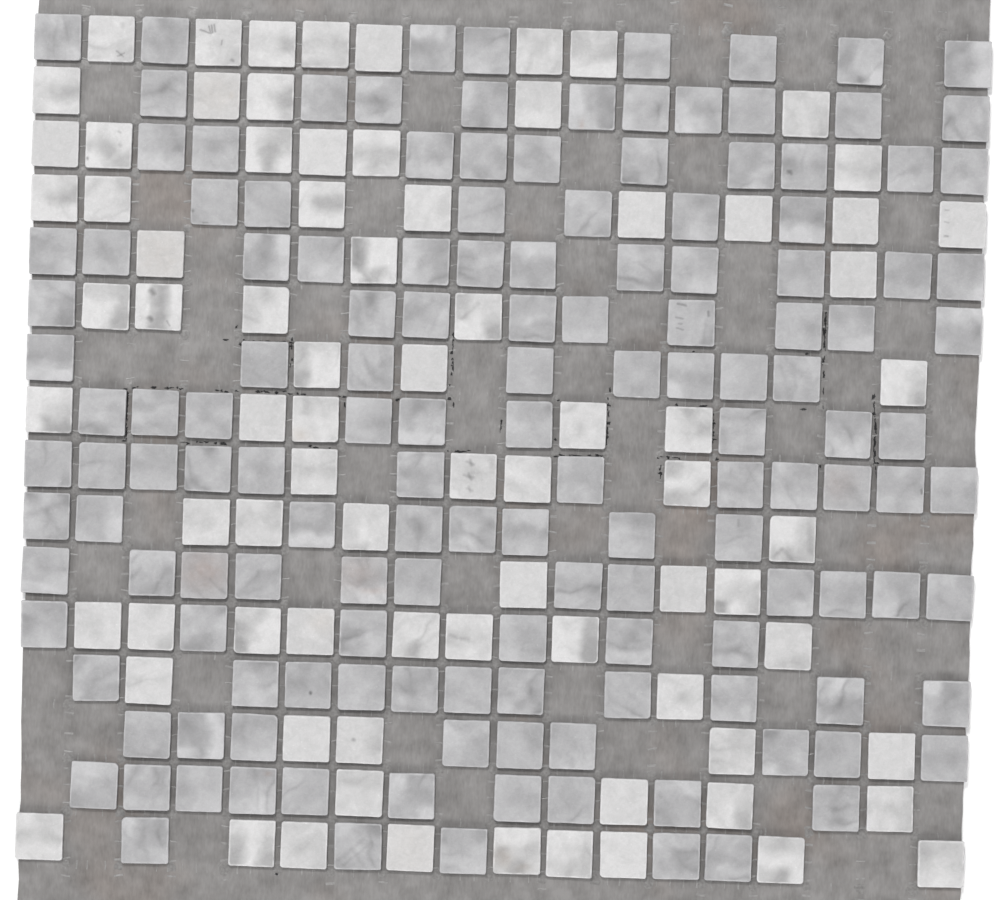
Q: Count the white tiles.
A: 79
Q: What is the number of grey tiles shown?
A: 145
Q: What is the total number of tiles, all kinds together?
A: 224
